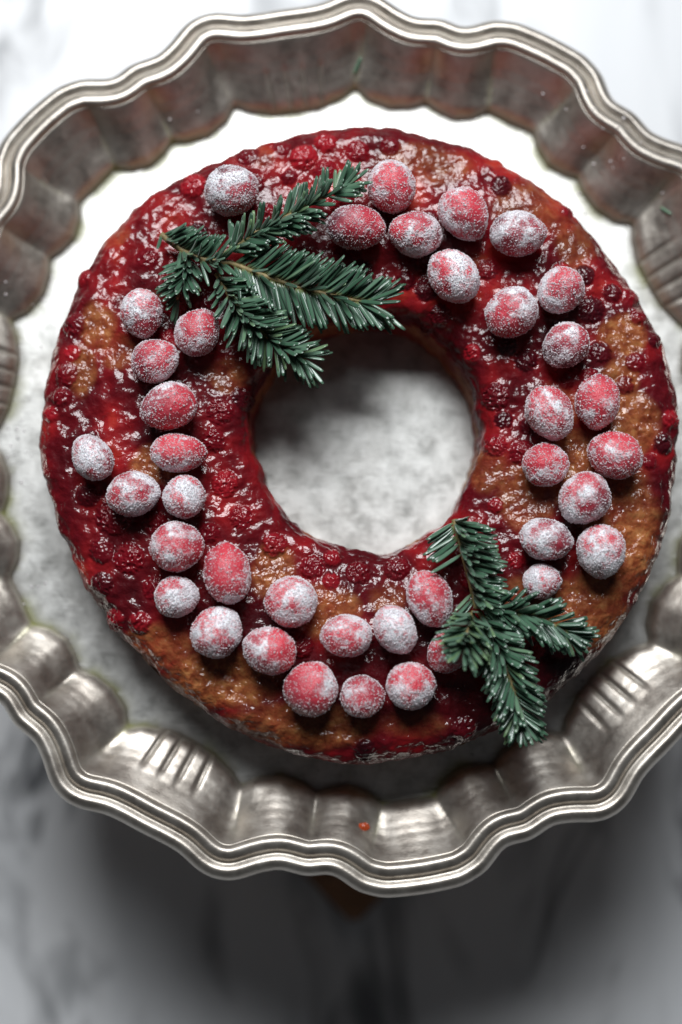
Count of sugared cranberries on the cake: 39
